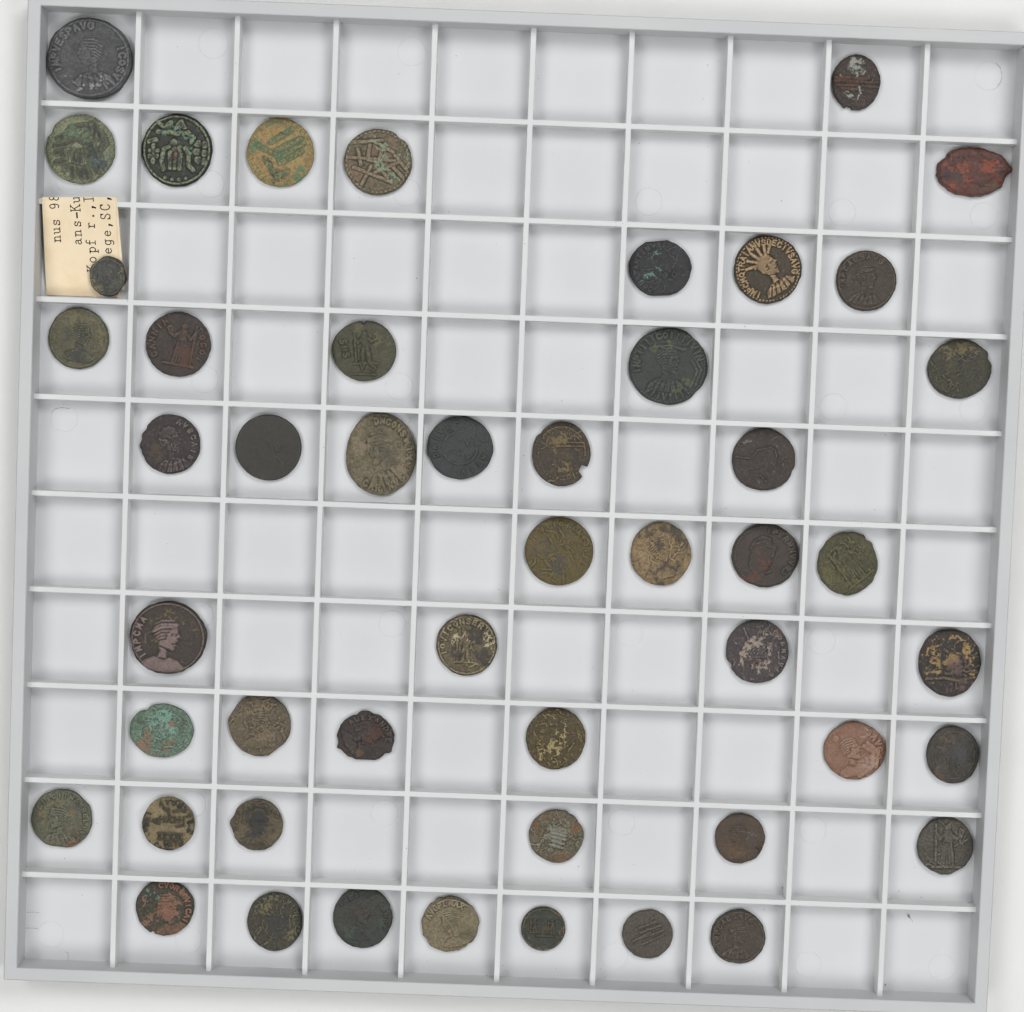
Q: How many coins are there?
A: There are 49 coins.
